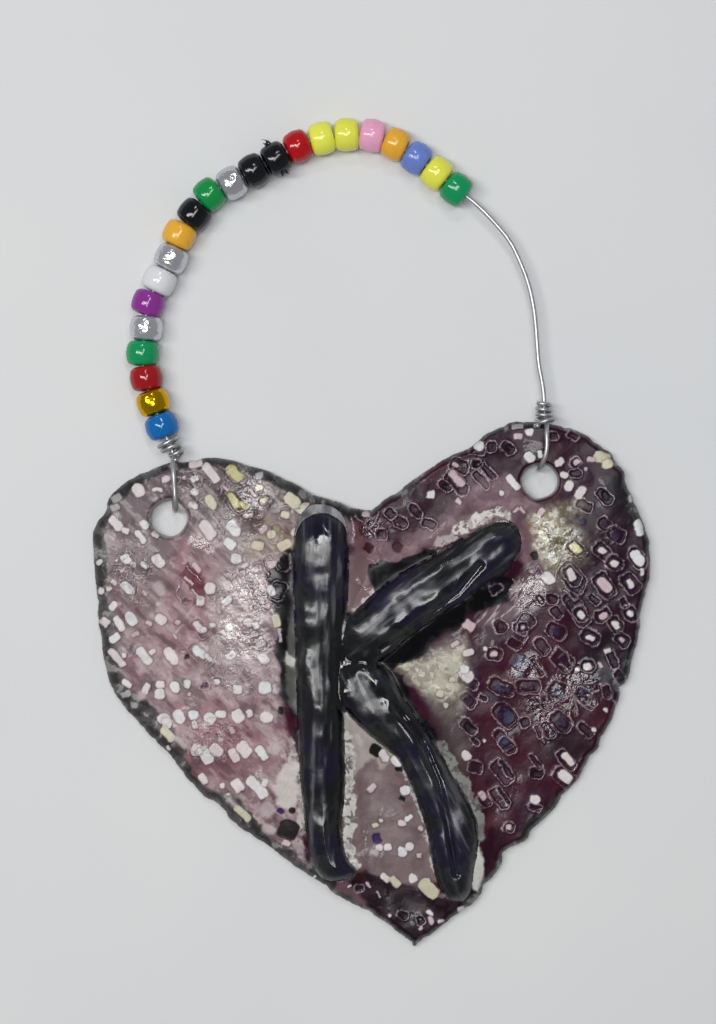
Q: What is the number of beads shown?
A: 22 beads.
